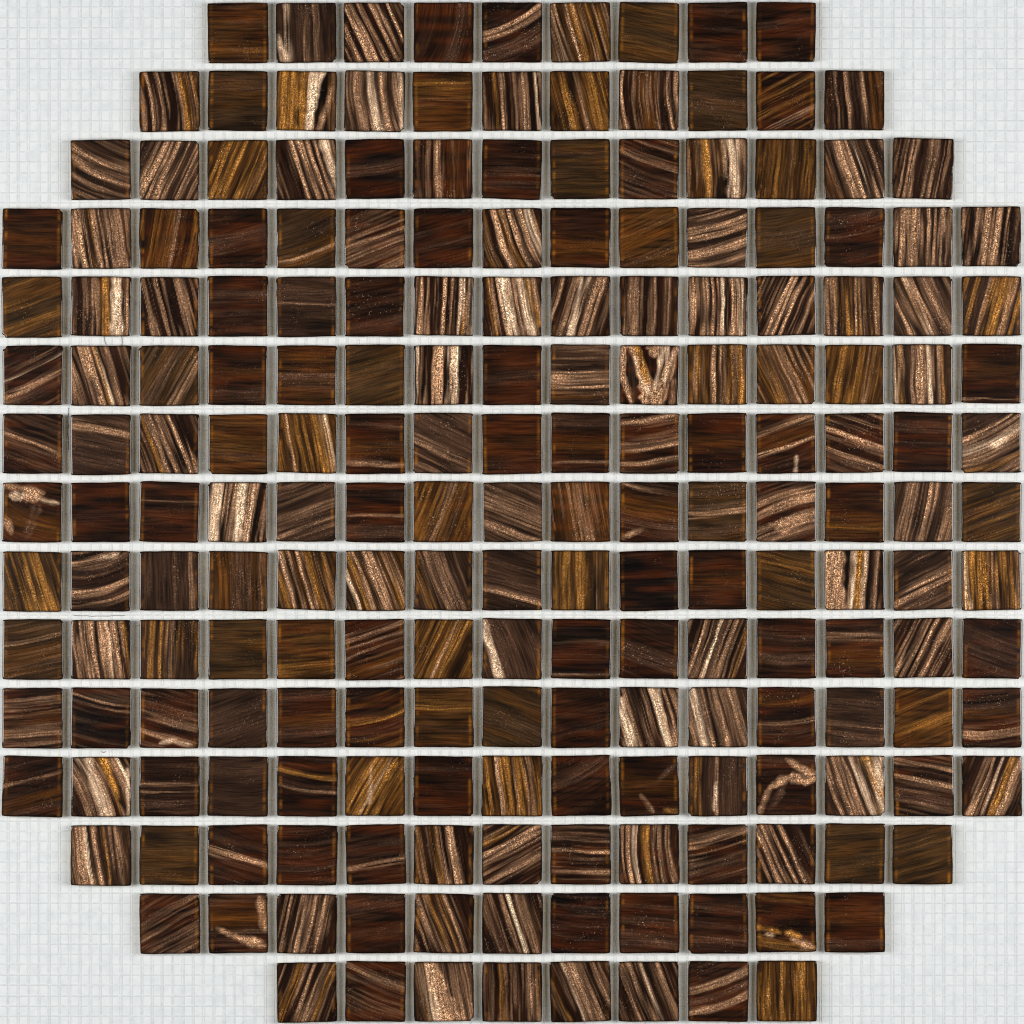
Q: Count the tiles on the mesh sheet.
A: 200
